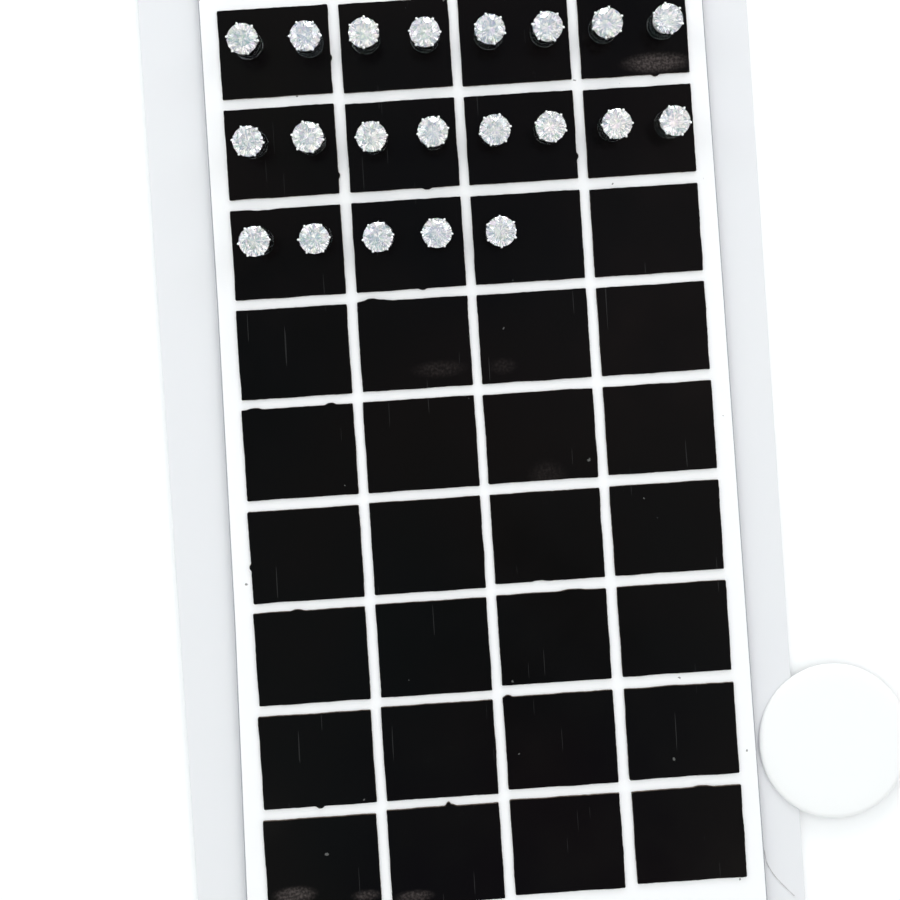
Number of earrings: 21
